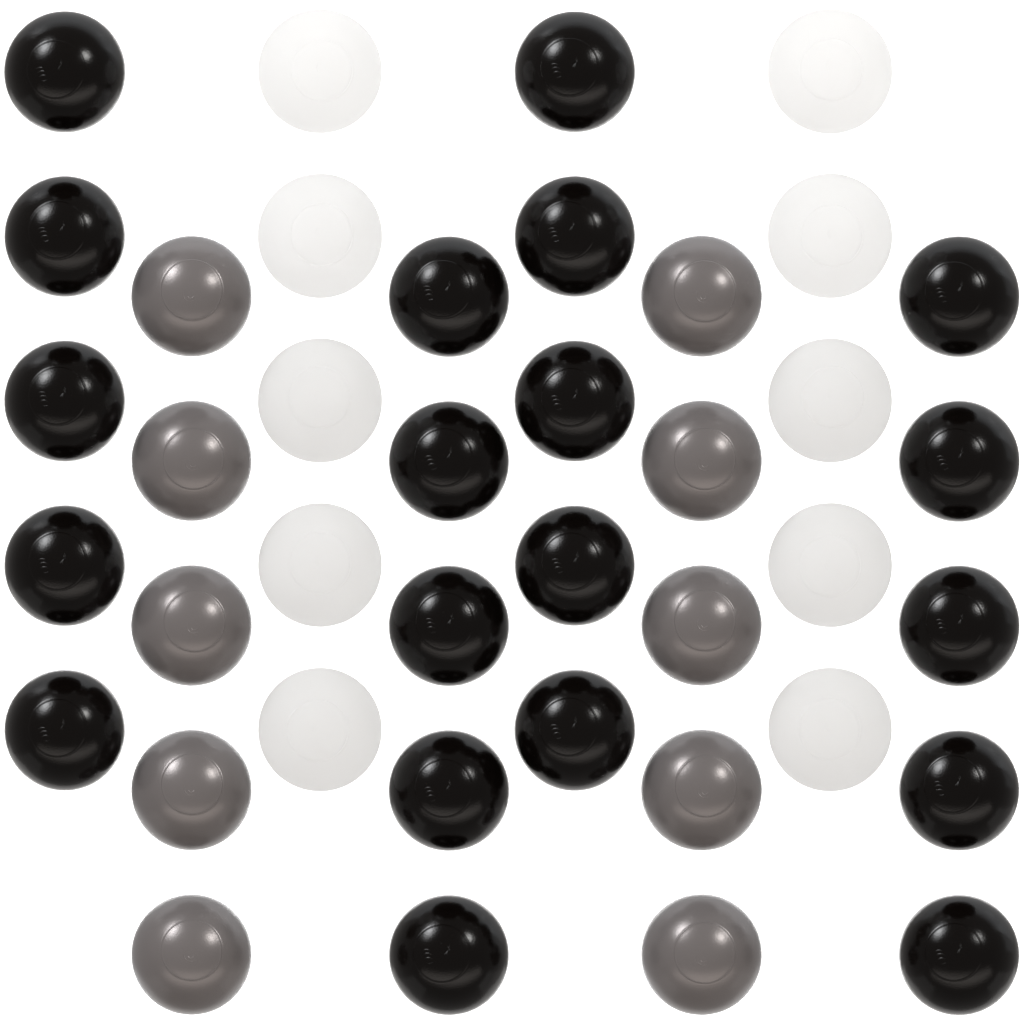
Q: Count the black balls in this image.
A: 20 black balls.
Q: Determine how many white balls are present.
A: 10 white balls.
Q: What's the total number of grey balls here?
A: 10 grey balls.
